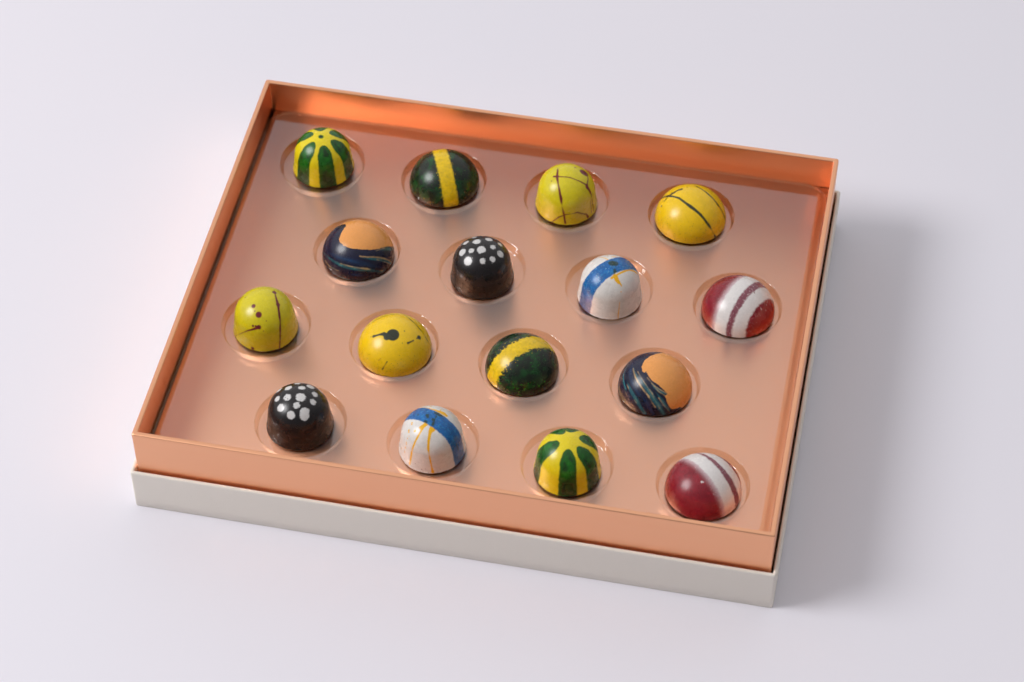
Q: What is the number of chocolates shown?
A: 16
